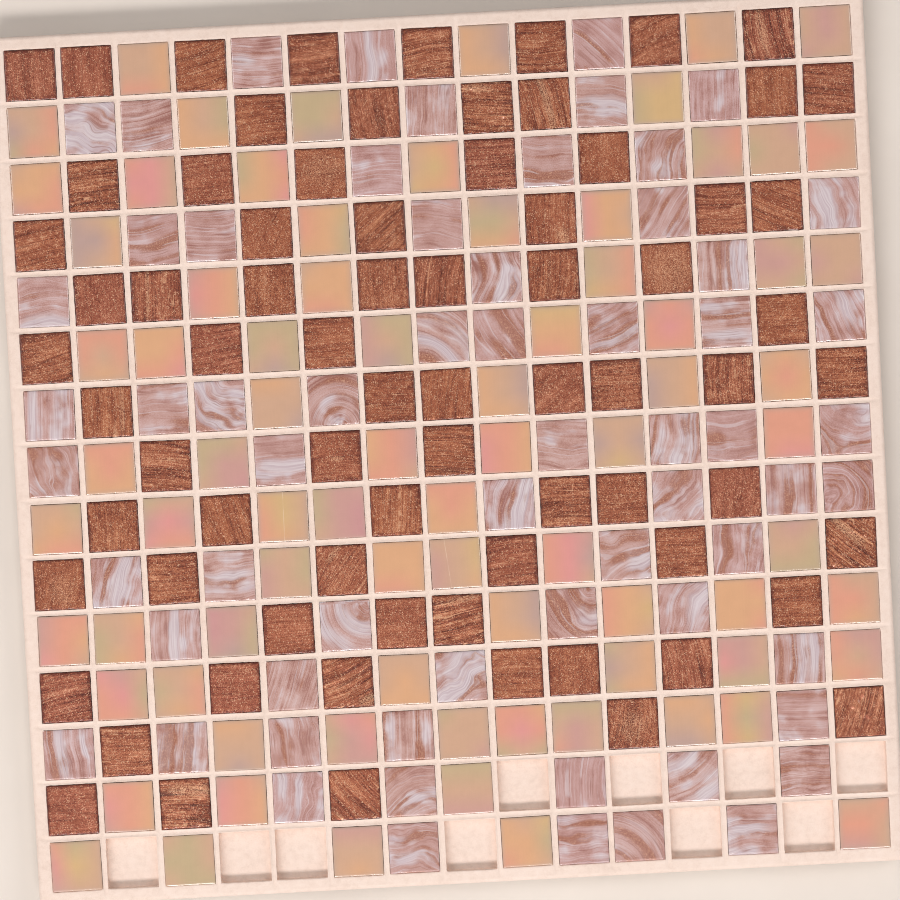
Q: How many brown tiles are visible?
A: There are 74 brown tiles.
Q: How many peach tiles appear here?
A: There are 78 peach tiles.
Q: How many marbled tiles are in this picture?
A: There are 63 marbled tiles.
